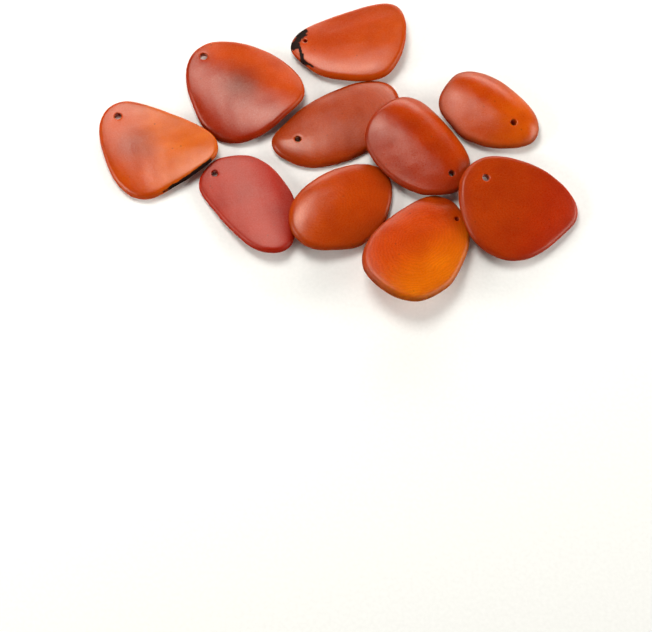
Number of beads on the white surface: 10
